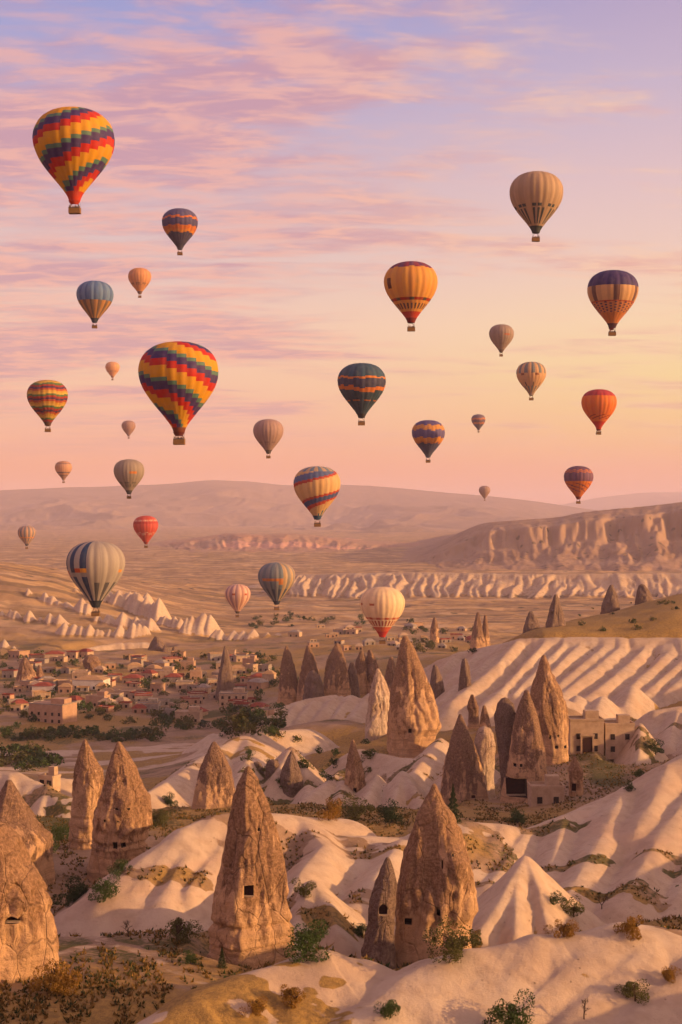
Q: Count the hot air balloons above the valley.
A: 29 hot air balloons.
